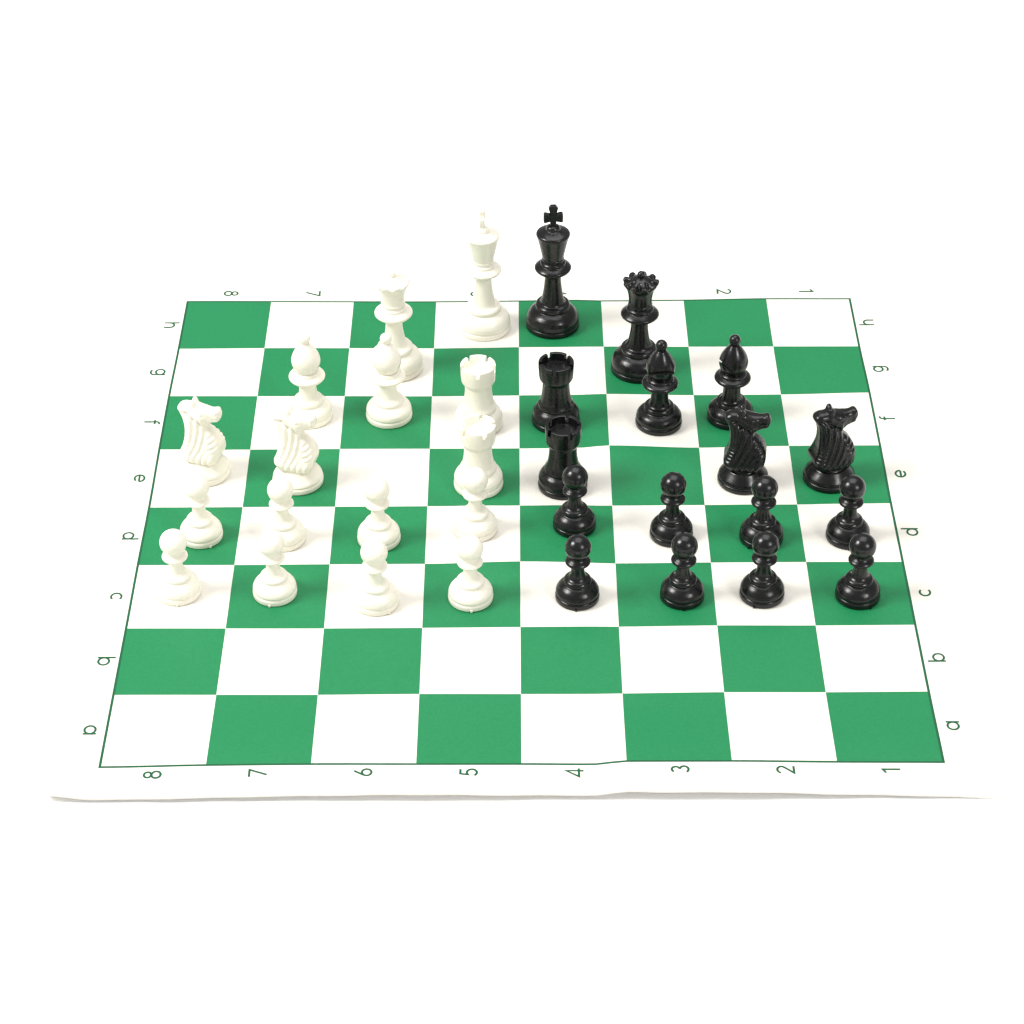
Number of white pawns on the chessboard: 8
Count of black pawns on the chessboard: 8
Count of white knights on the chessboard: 2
